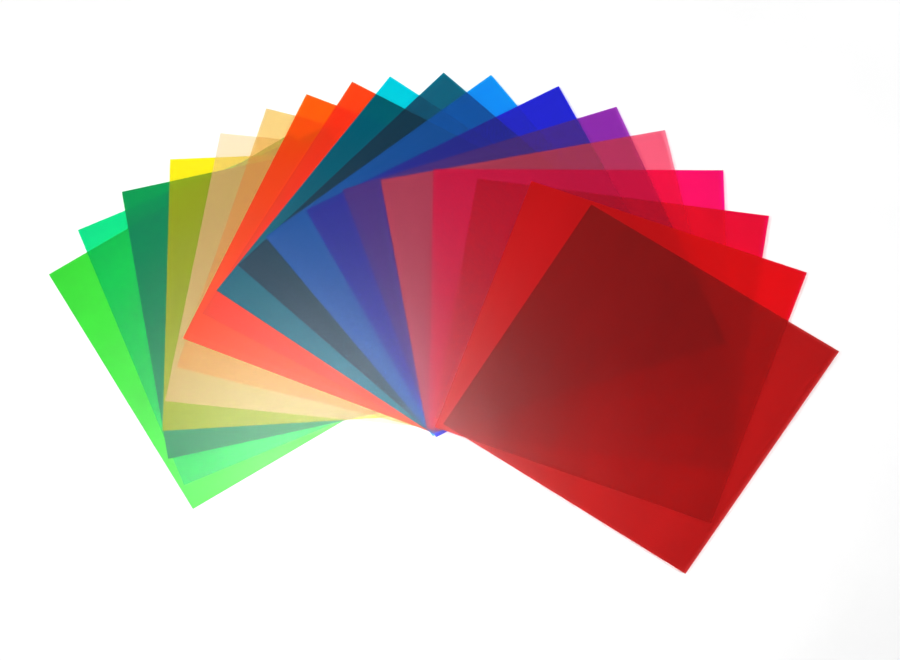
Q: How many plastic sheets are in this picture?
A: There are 18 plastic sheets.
